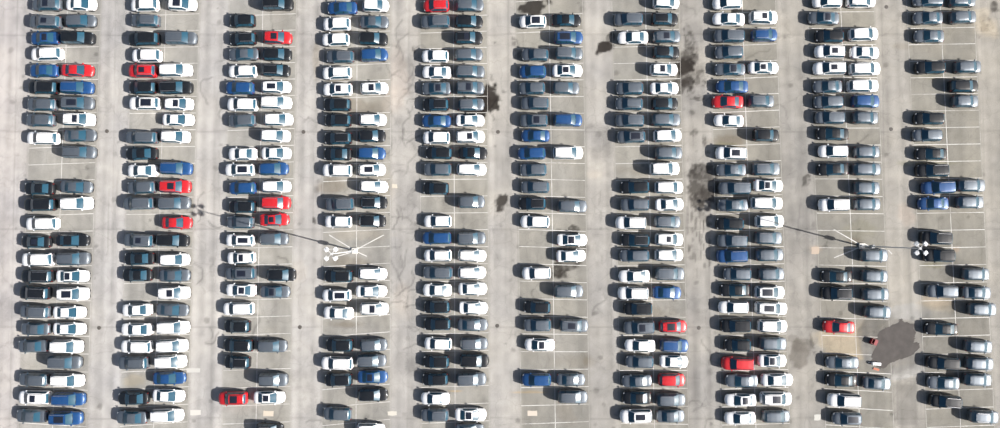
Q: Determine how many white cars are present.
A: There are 135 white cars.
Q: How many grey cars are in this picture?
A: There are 139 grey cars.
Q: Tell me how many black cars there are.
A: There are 81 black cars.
